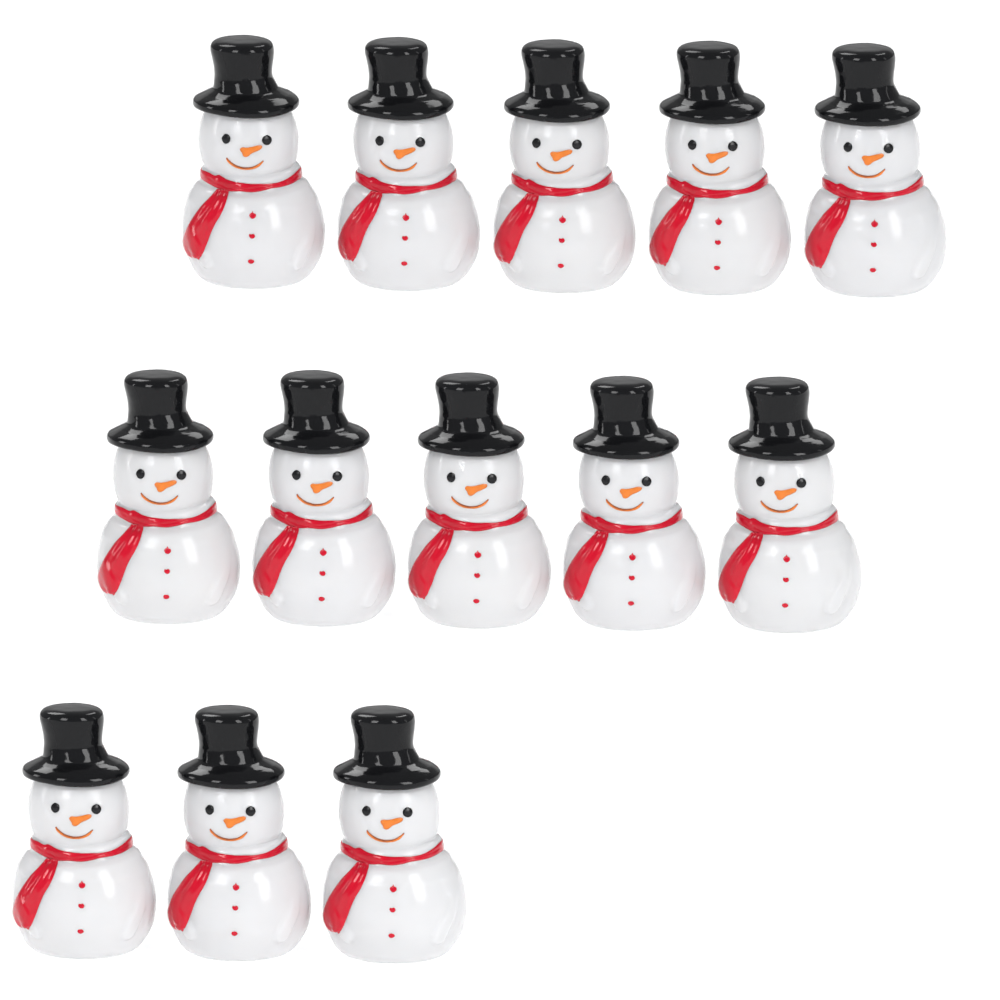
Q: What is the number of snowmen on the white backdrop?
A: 13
